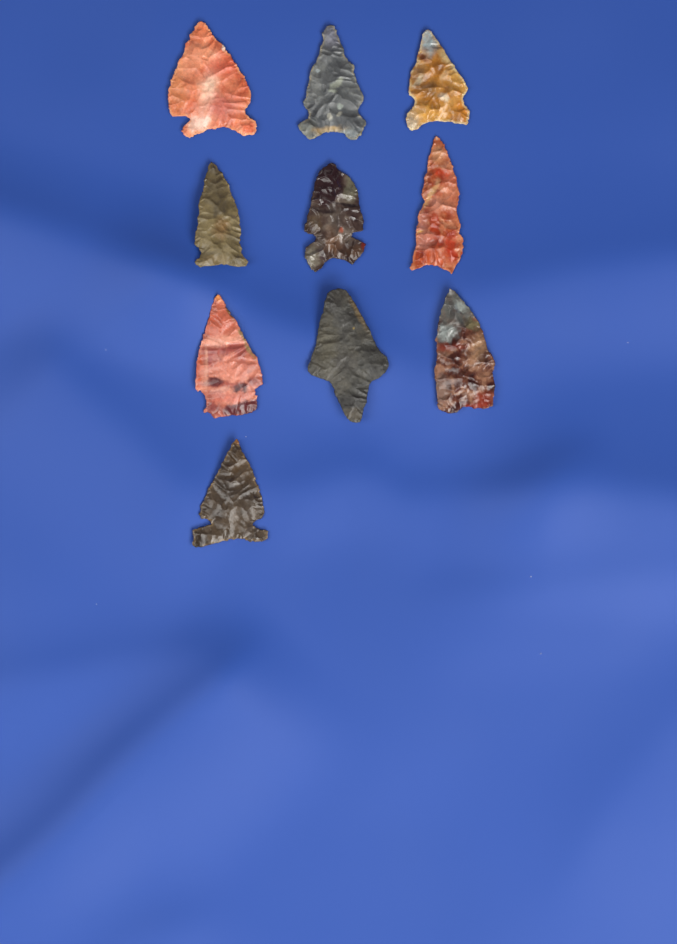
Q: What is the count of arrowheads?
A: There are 10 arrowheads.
